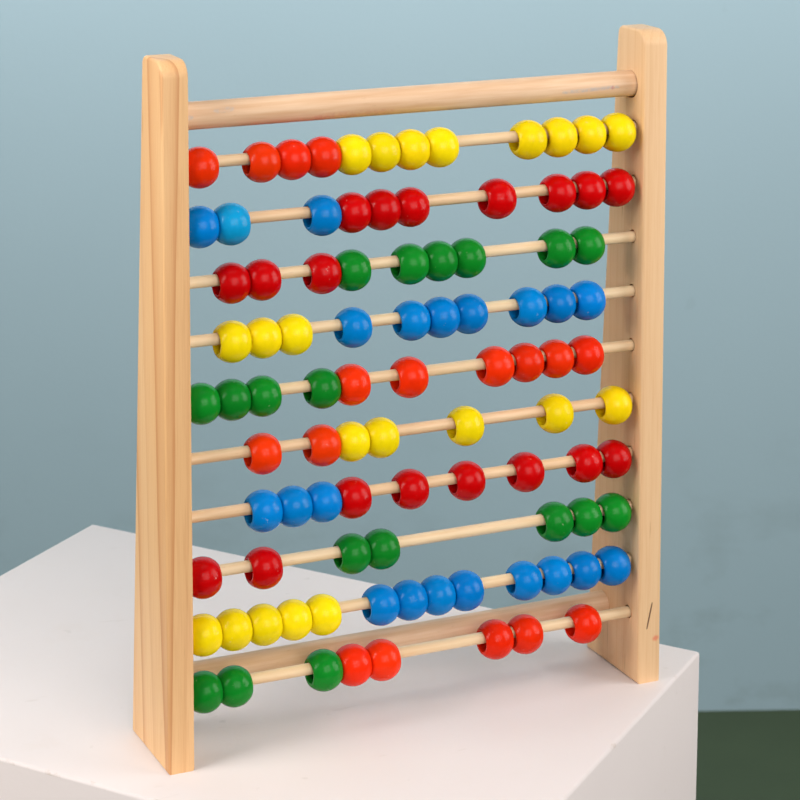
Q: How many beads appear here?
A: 95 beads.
